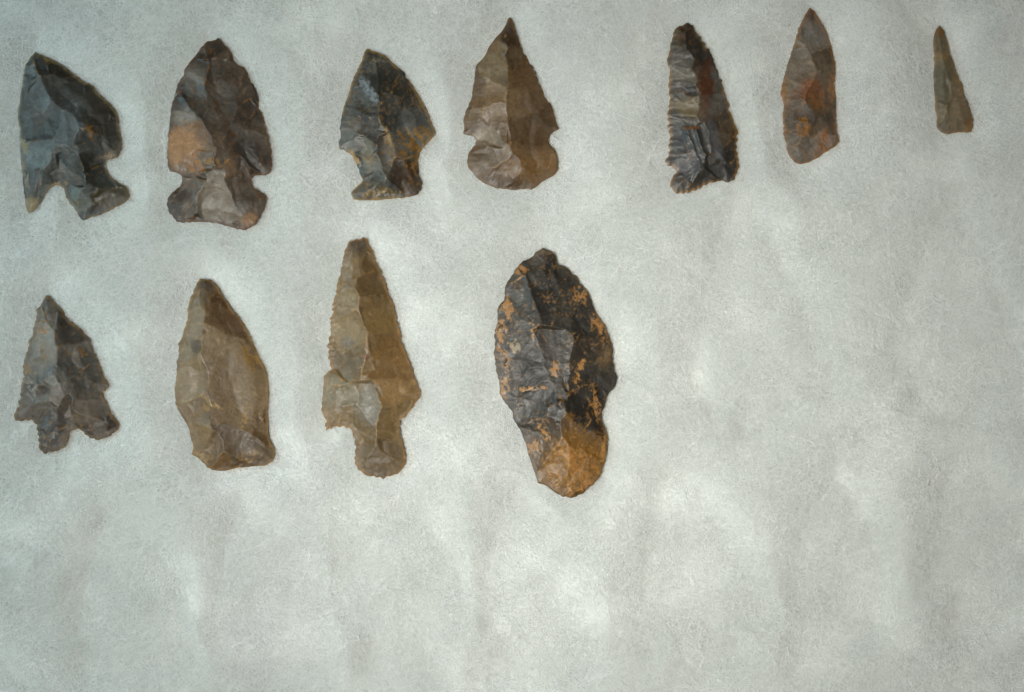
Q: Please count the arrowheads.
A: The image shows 11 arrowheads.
